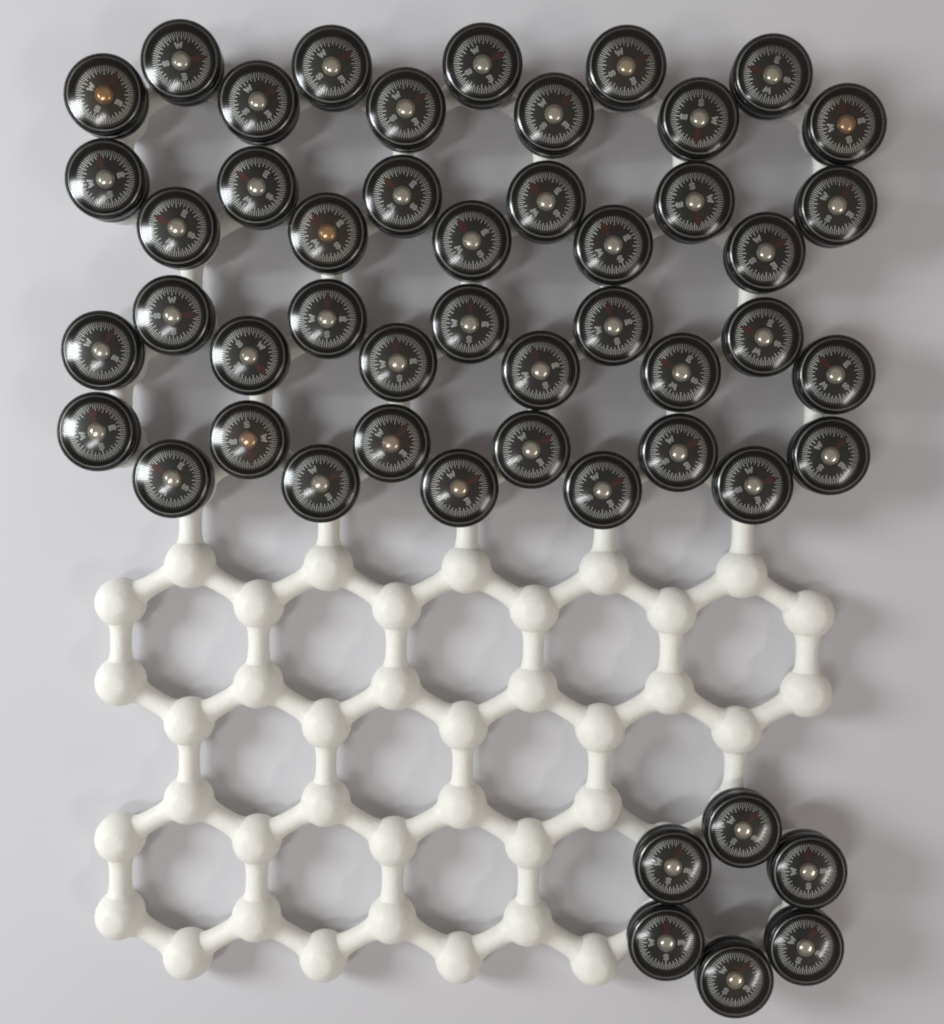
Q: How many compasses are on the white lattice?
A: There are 50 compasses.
